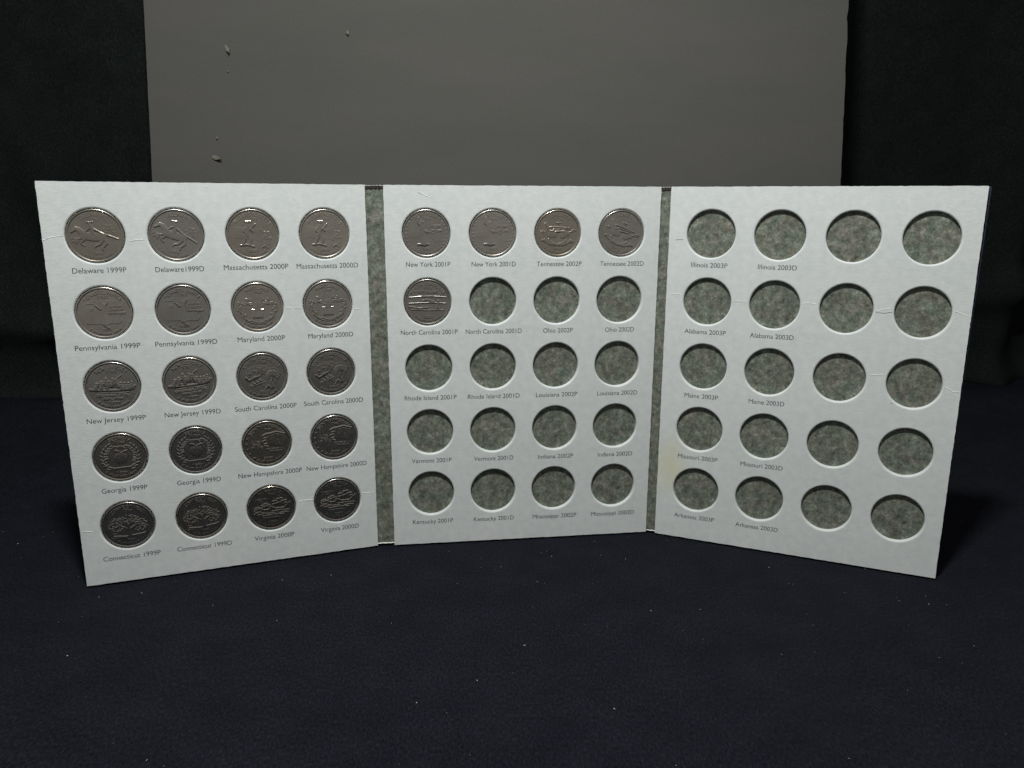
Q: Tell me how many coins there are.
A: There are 25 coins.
